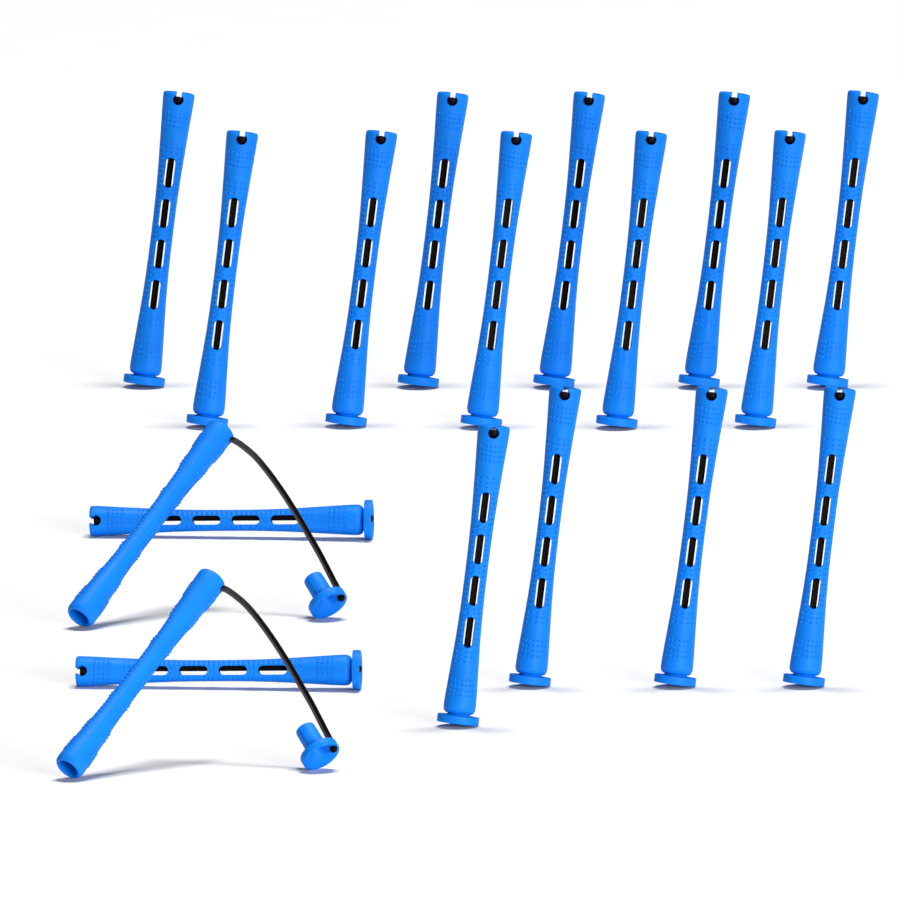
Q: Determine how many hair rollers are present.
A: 18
